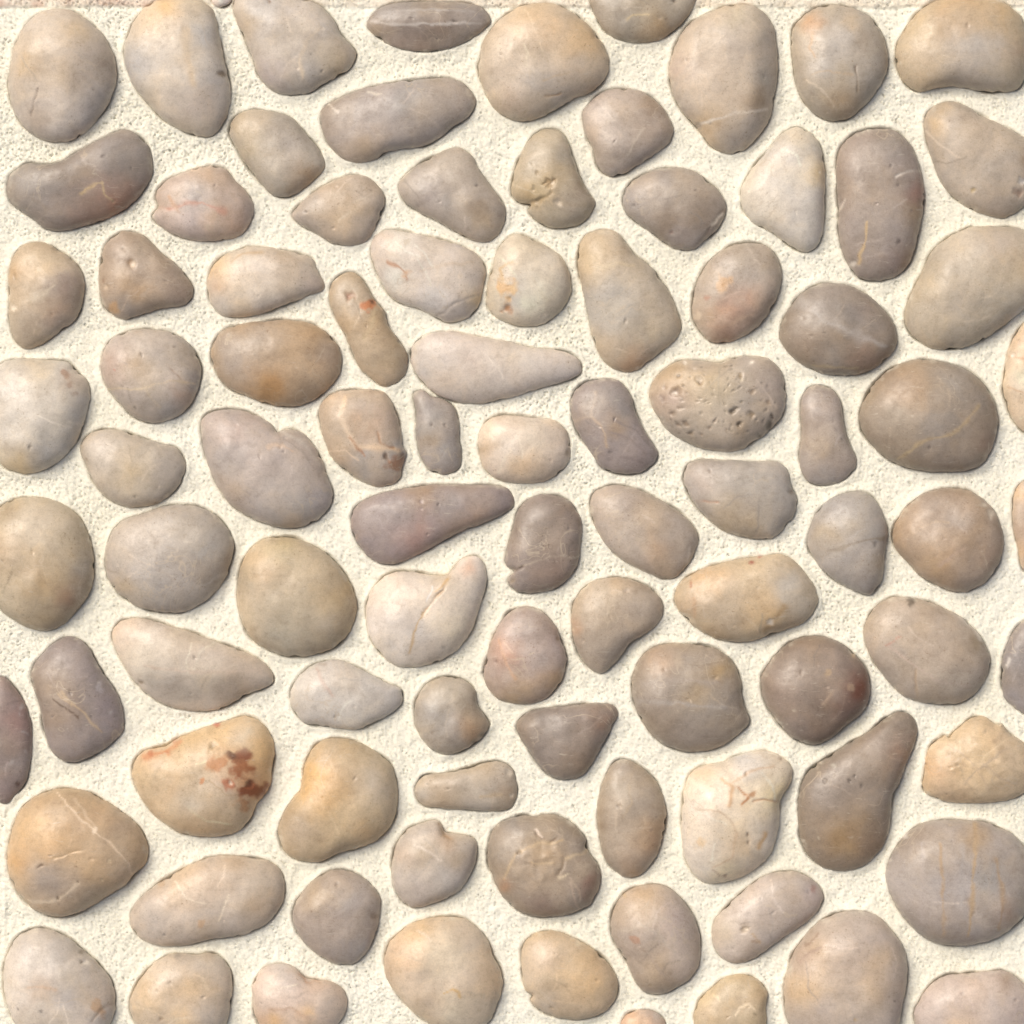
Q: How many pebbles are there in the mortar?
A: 94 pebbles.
